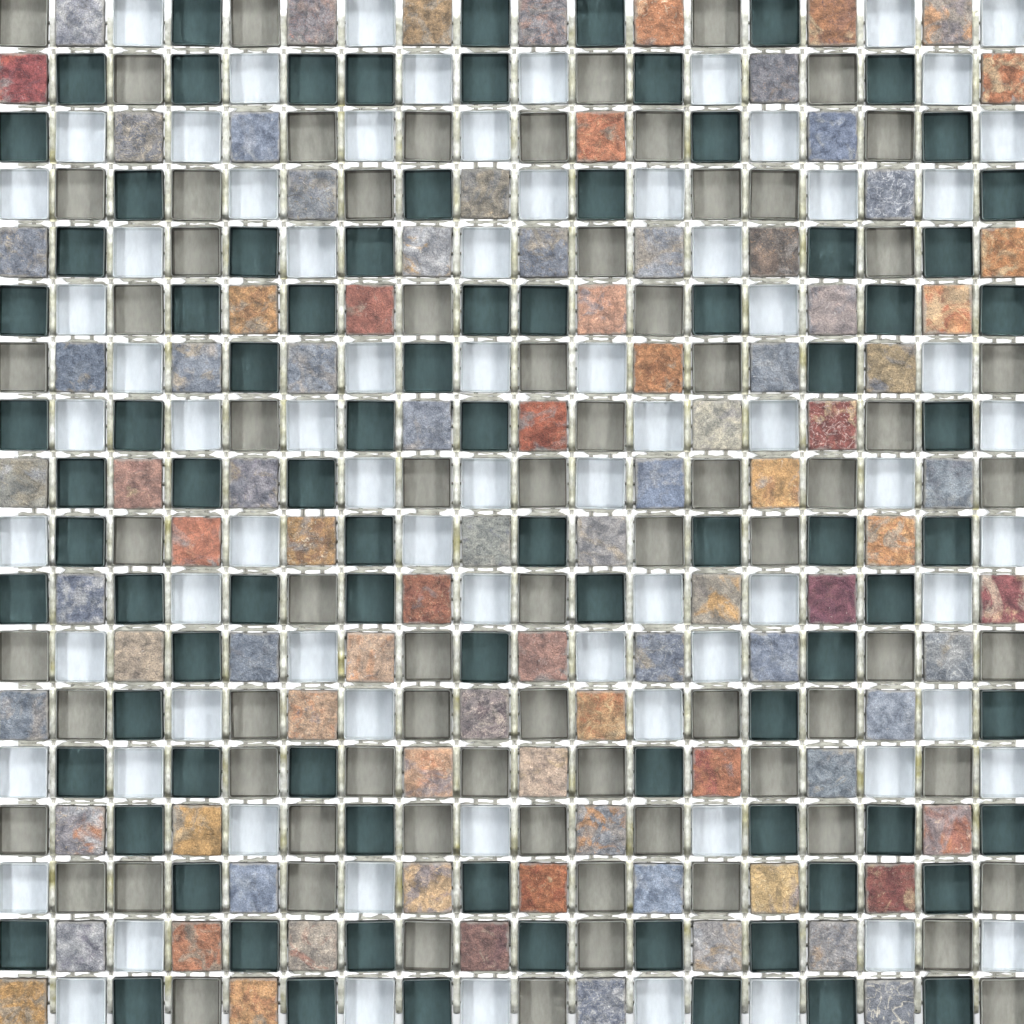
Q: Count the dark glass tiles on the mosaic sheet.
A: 85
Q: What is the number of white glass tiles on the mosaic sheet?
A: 76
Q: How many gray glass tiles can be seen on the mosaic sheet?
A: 73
